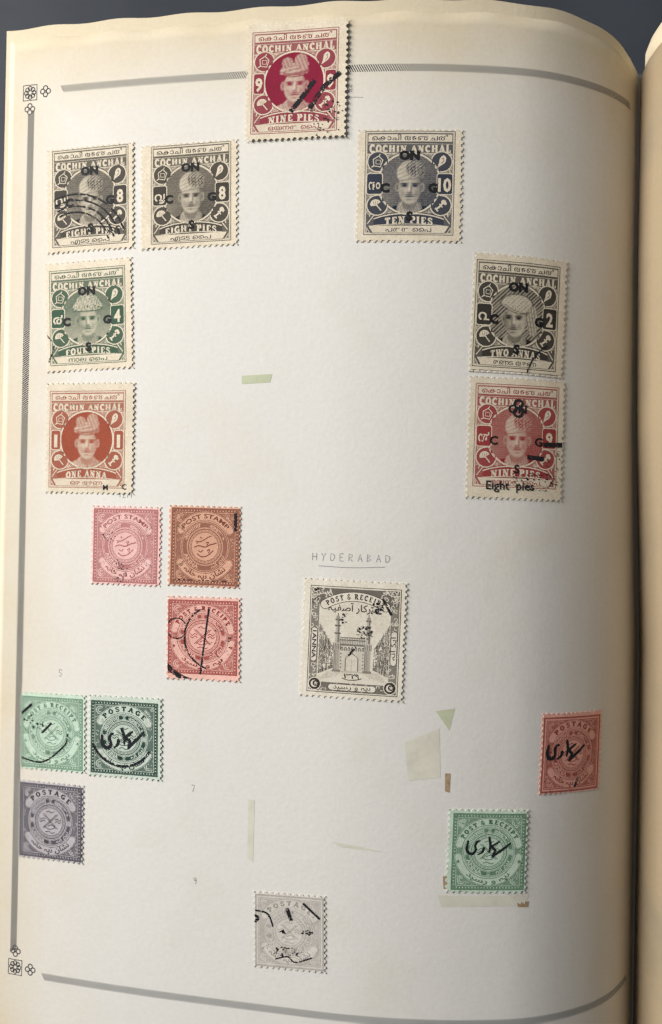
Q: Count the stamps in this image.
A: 18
